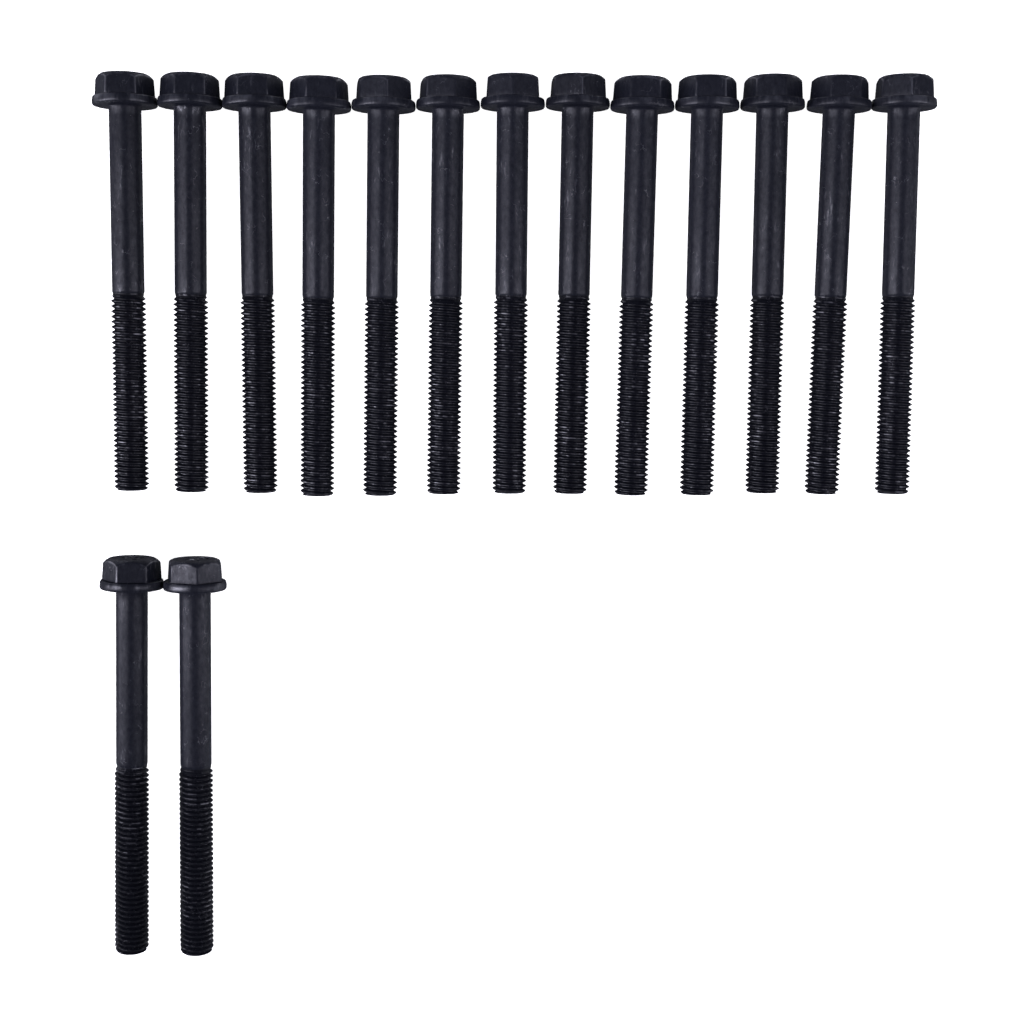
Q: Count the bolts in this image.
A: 15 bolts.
